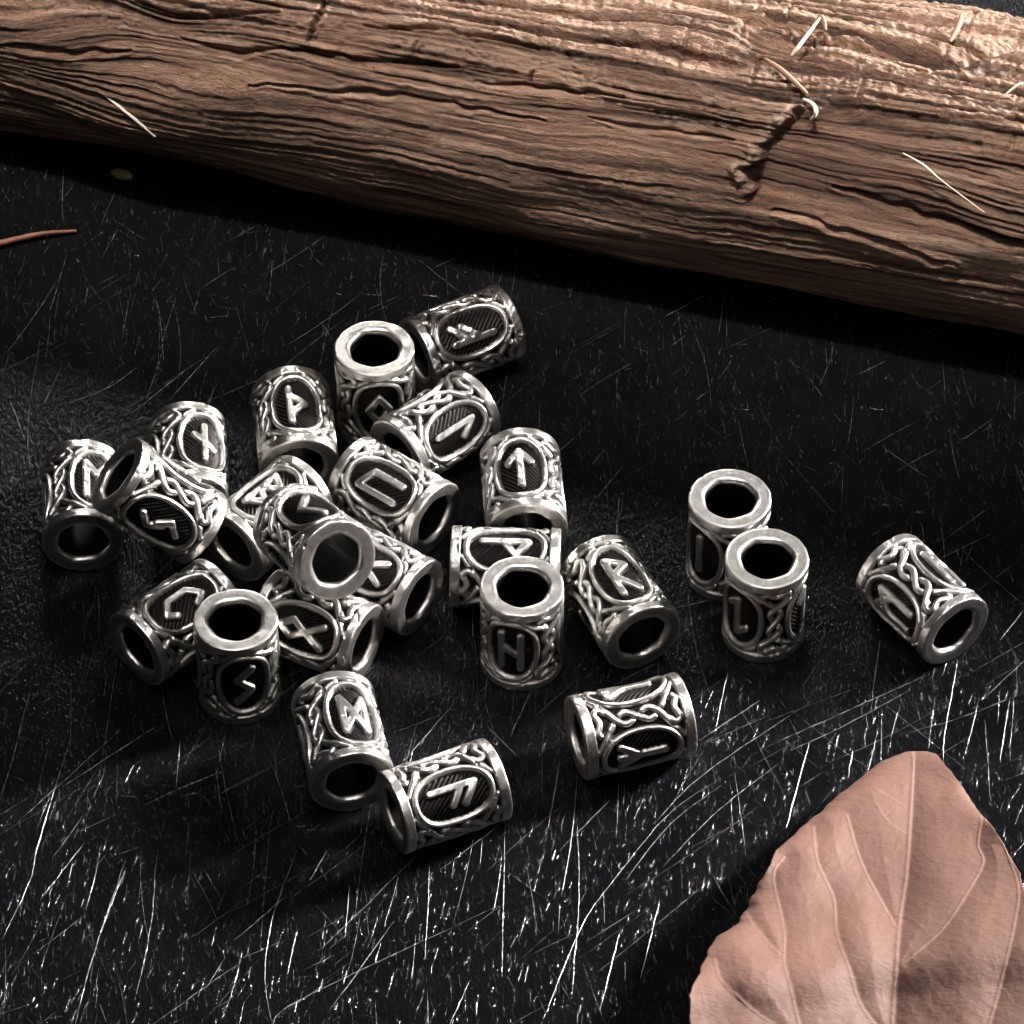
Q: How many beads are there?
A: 24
